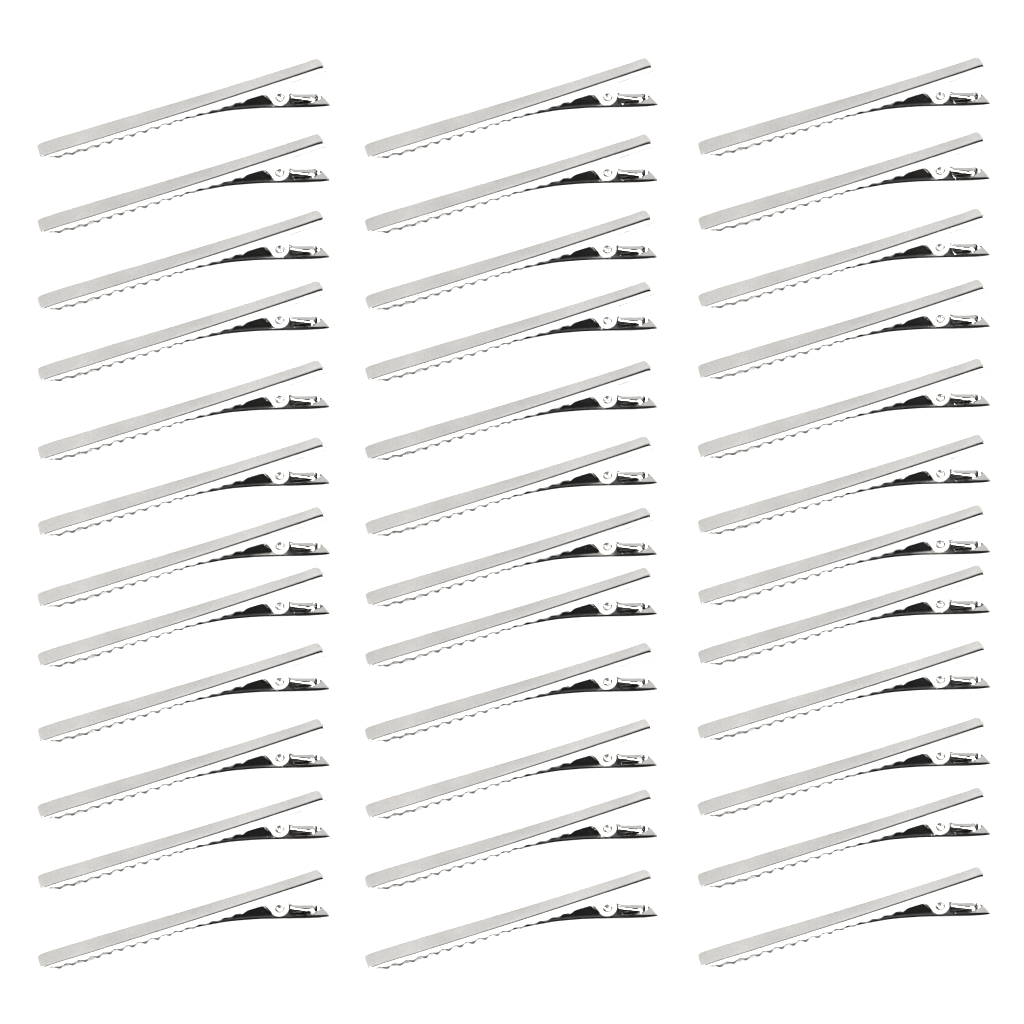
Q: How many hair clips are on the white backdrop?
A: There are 36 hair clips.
